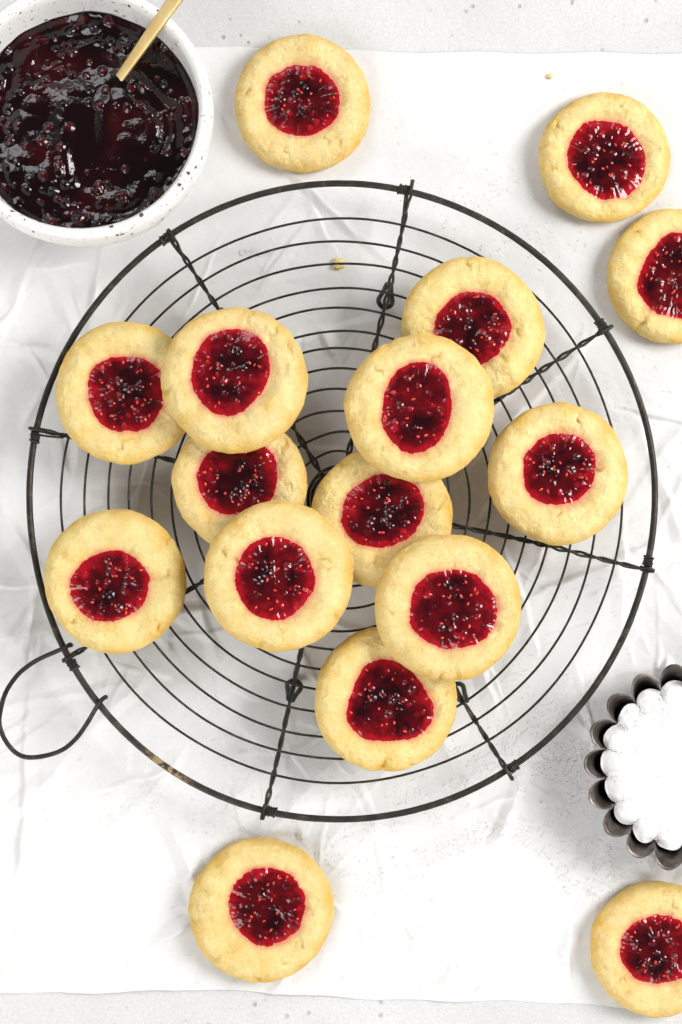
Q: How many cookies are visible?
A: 16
